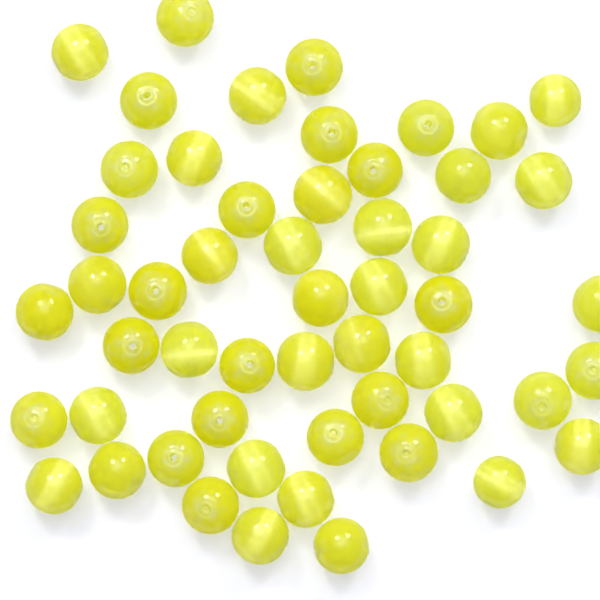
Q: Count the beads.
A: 53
